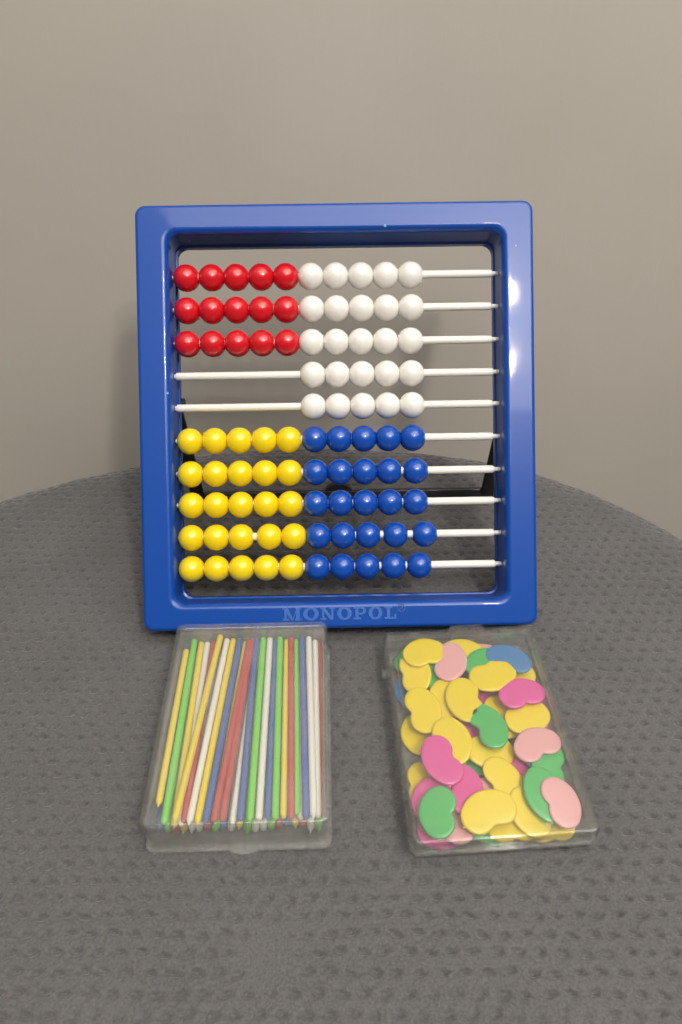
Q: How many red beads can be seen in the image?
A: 15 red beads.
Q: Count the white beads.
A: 25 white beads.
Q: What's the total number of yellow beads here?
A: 25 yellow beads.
